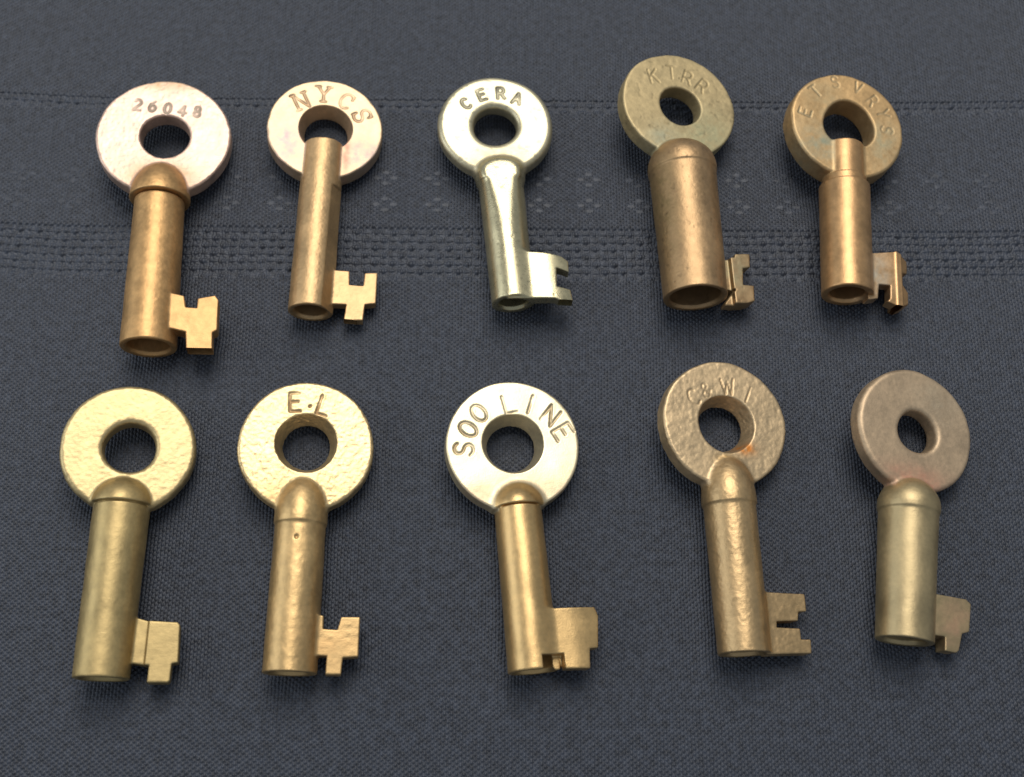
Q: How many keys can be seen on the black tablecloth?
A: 10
